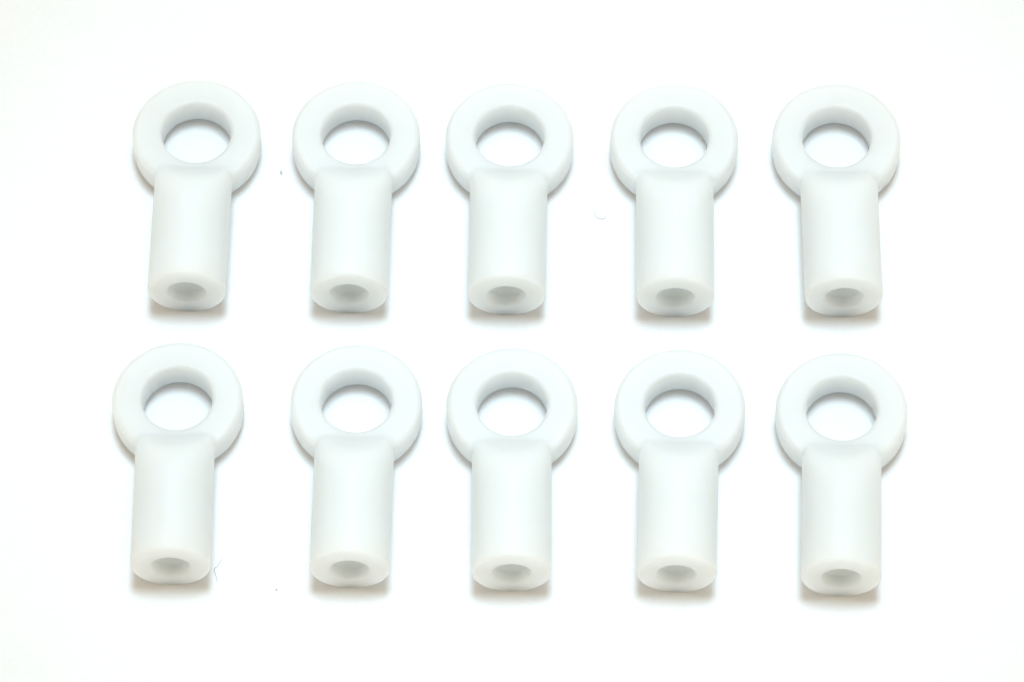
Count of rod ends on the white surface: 10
